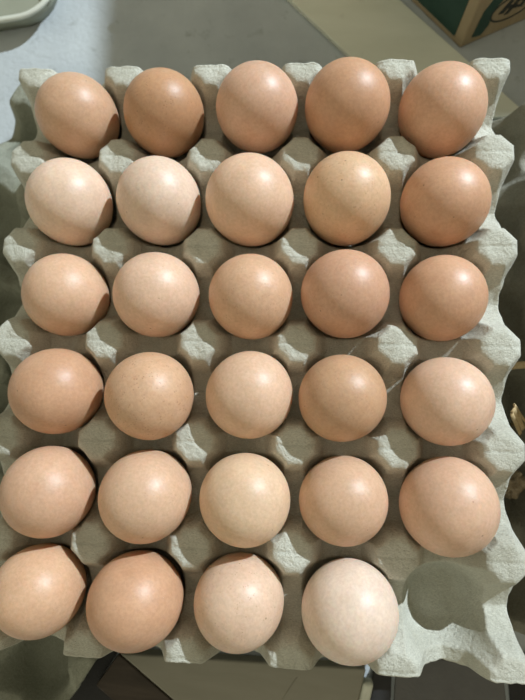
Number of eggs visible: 29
